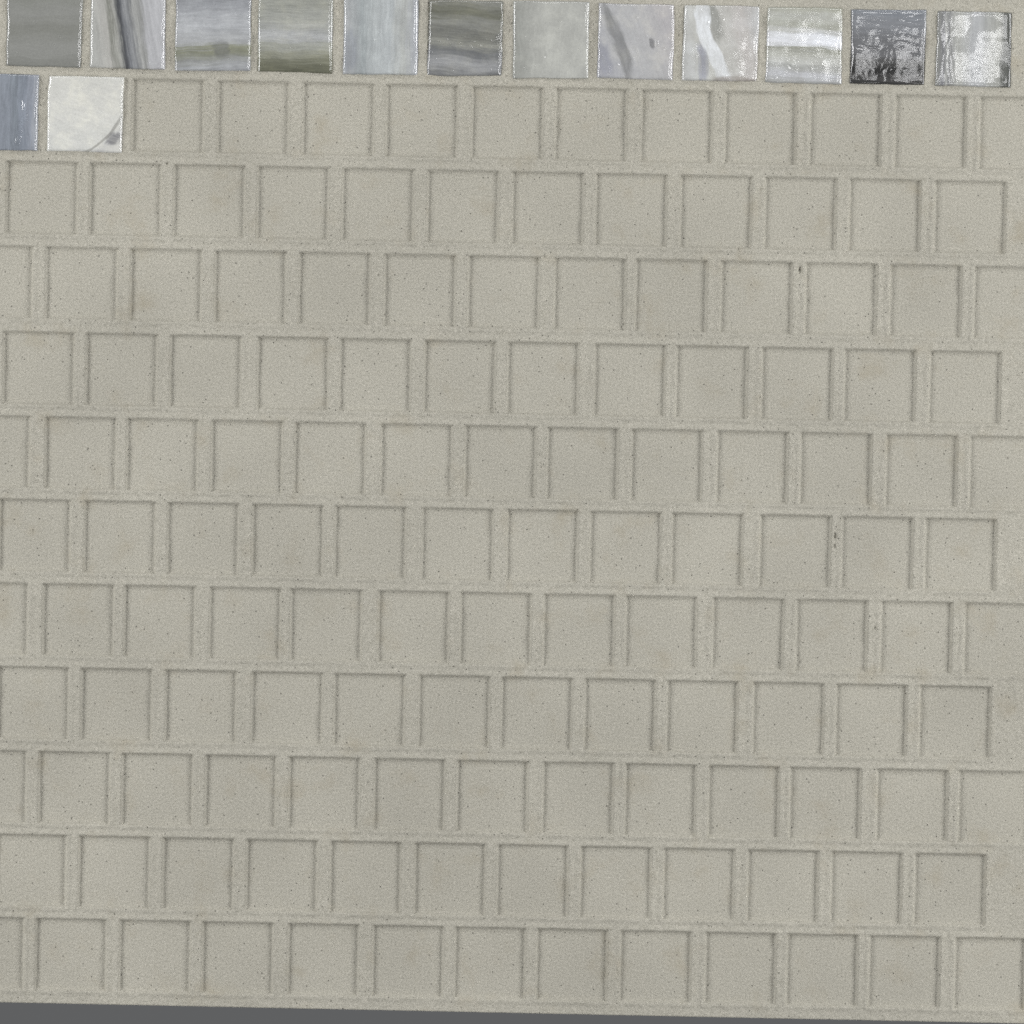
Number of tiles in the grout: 14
